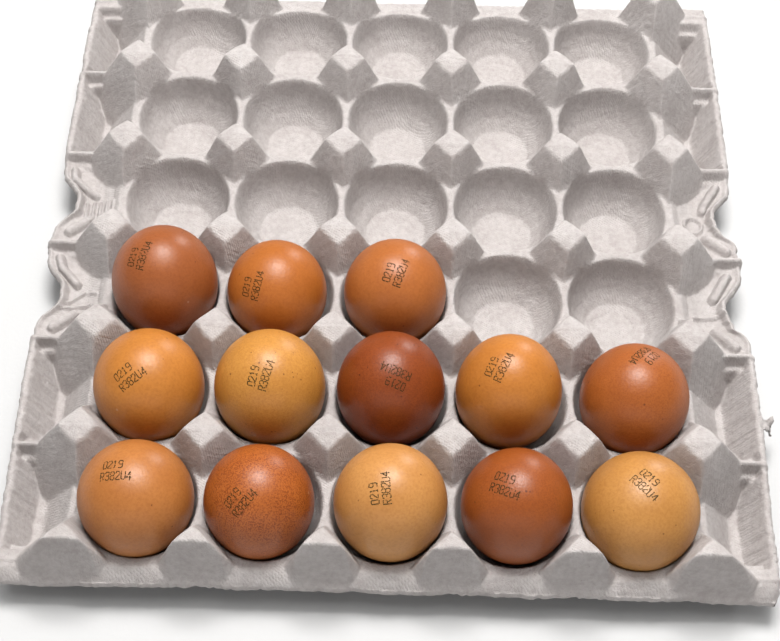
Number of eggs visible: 13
